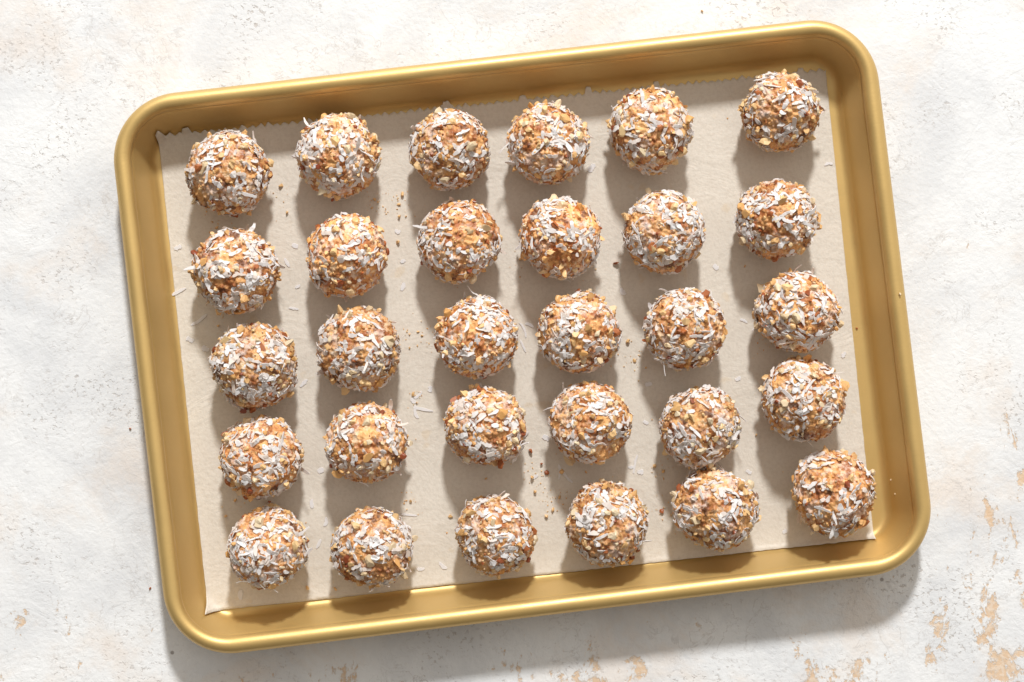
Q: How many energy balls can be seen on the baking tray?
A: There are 30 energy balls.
